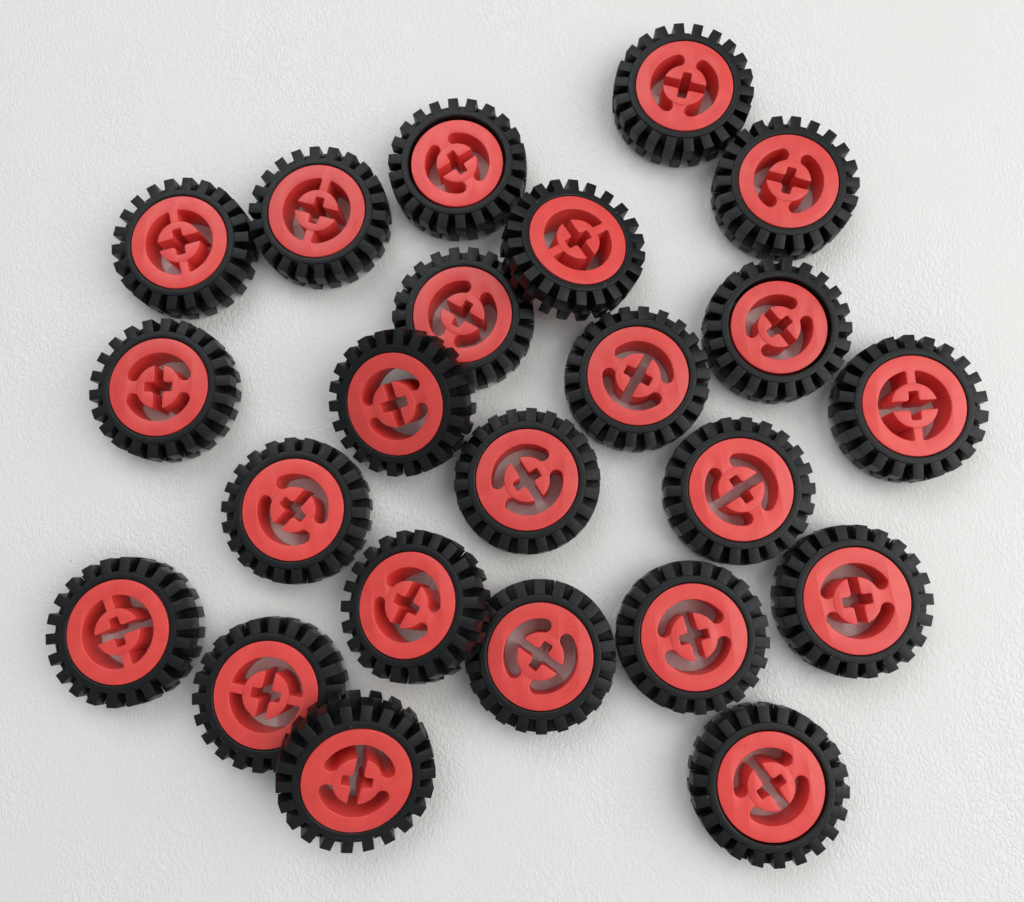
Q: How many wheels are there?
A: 23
